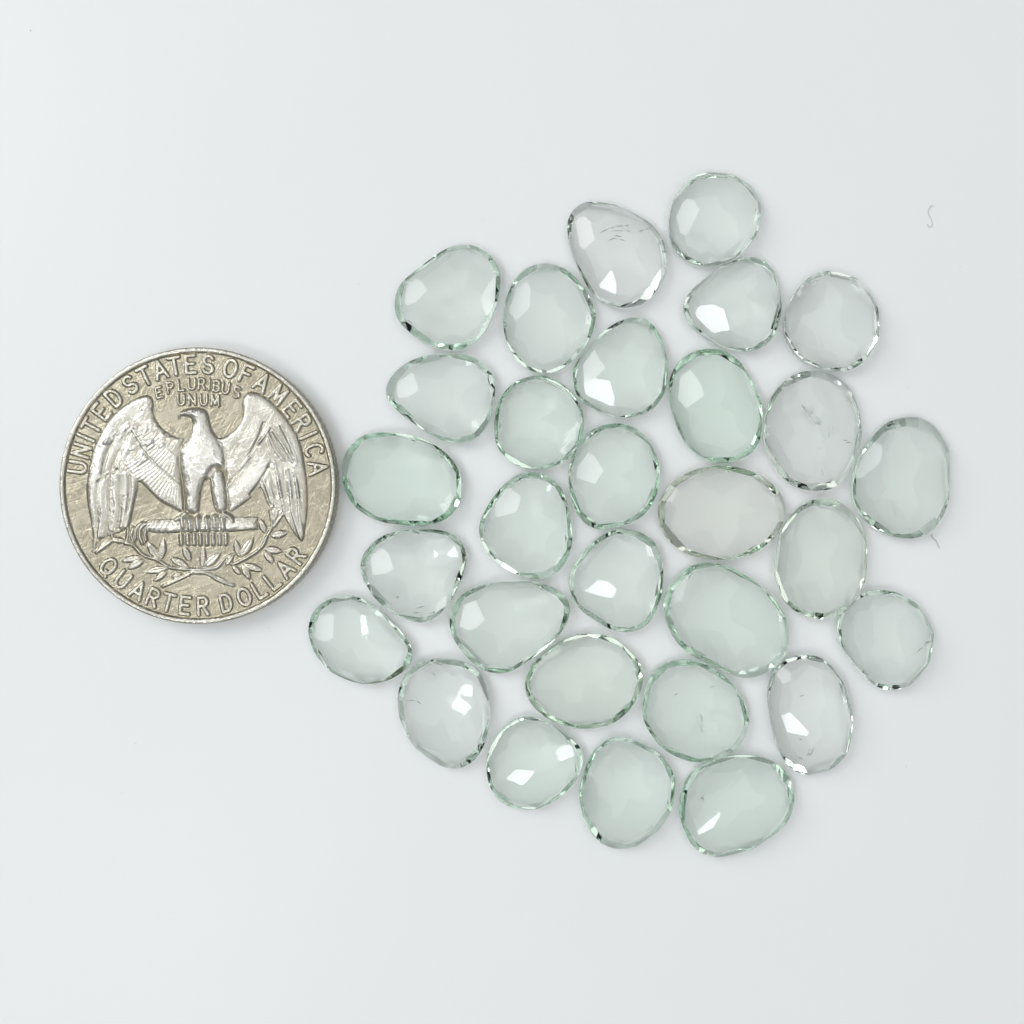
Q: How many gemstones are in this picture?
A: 30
